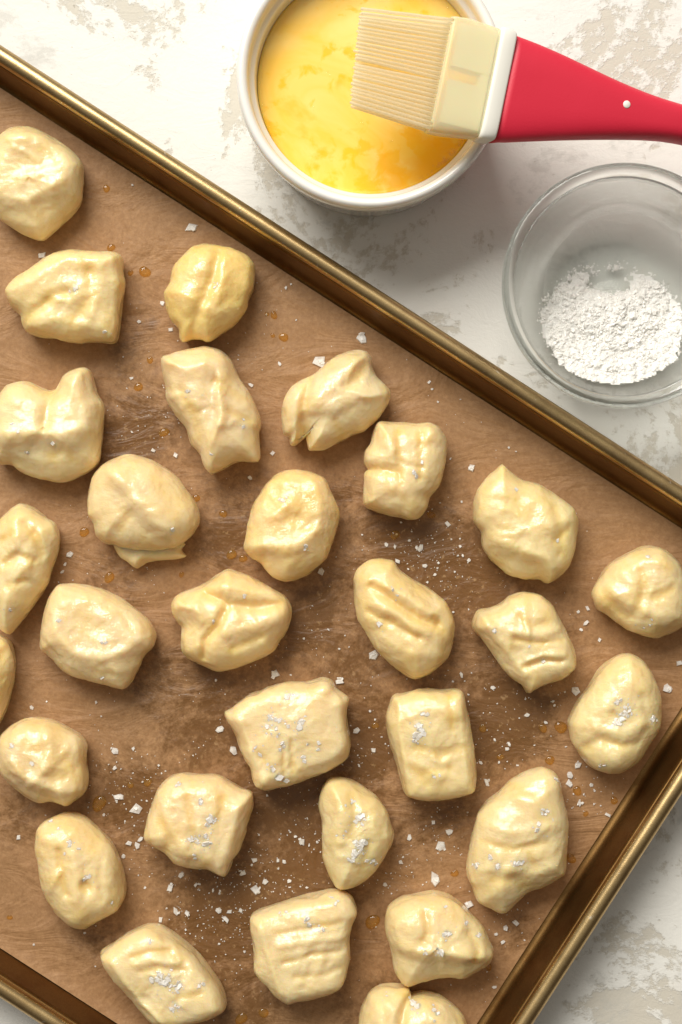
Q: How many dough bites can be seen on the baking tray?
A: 29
